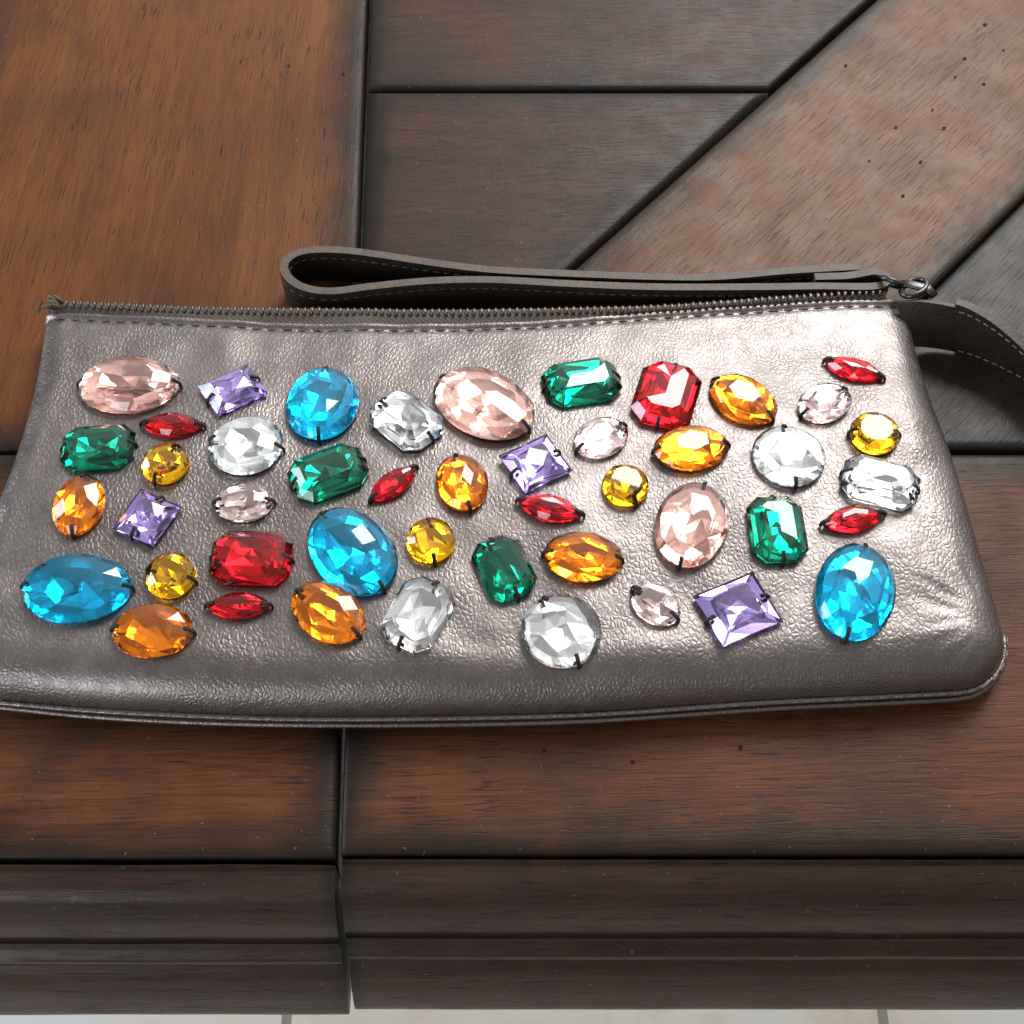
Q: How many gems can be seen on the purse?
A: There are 46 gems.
